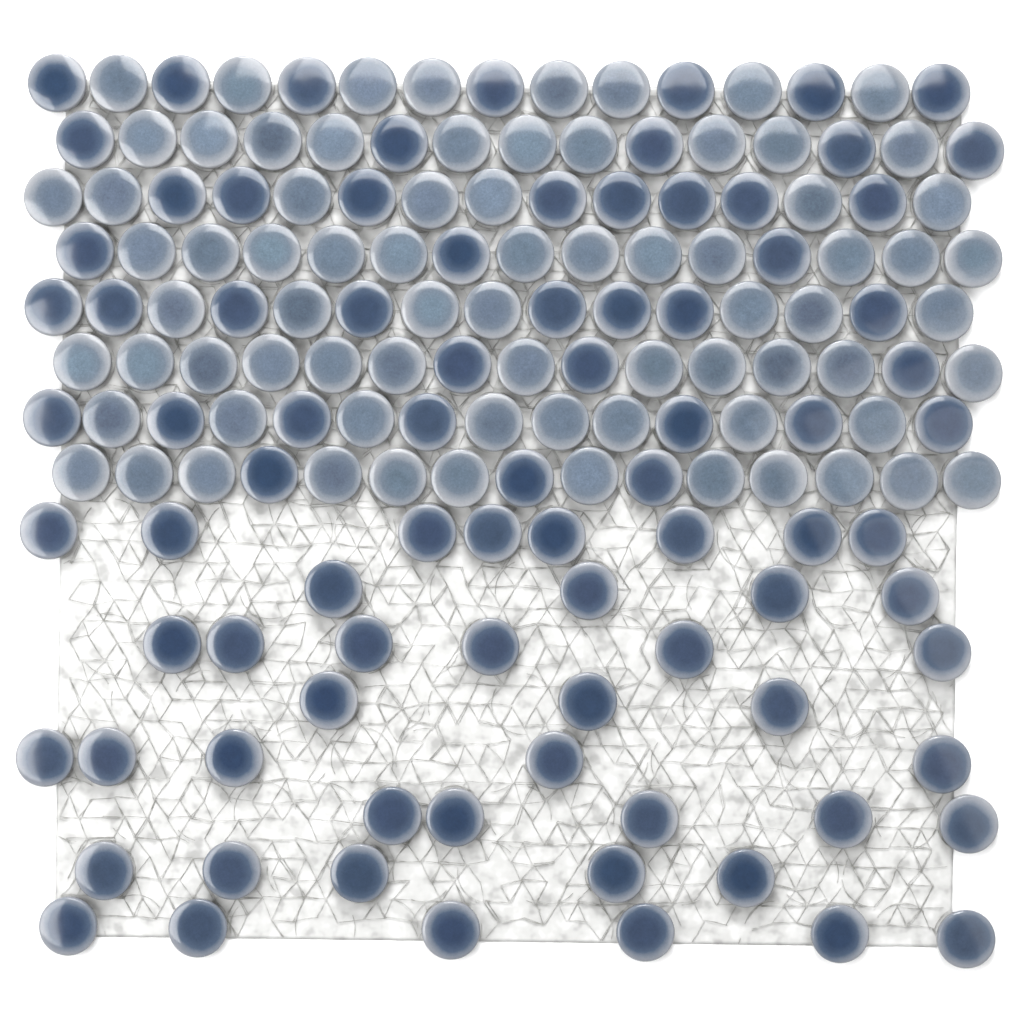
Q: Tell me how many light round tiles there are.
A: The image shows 76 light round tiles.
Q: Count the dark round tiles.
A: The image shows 86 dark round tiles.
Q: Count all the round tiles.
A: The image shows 162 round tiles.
